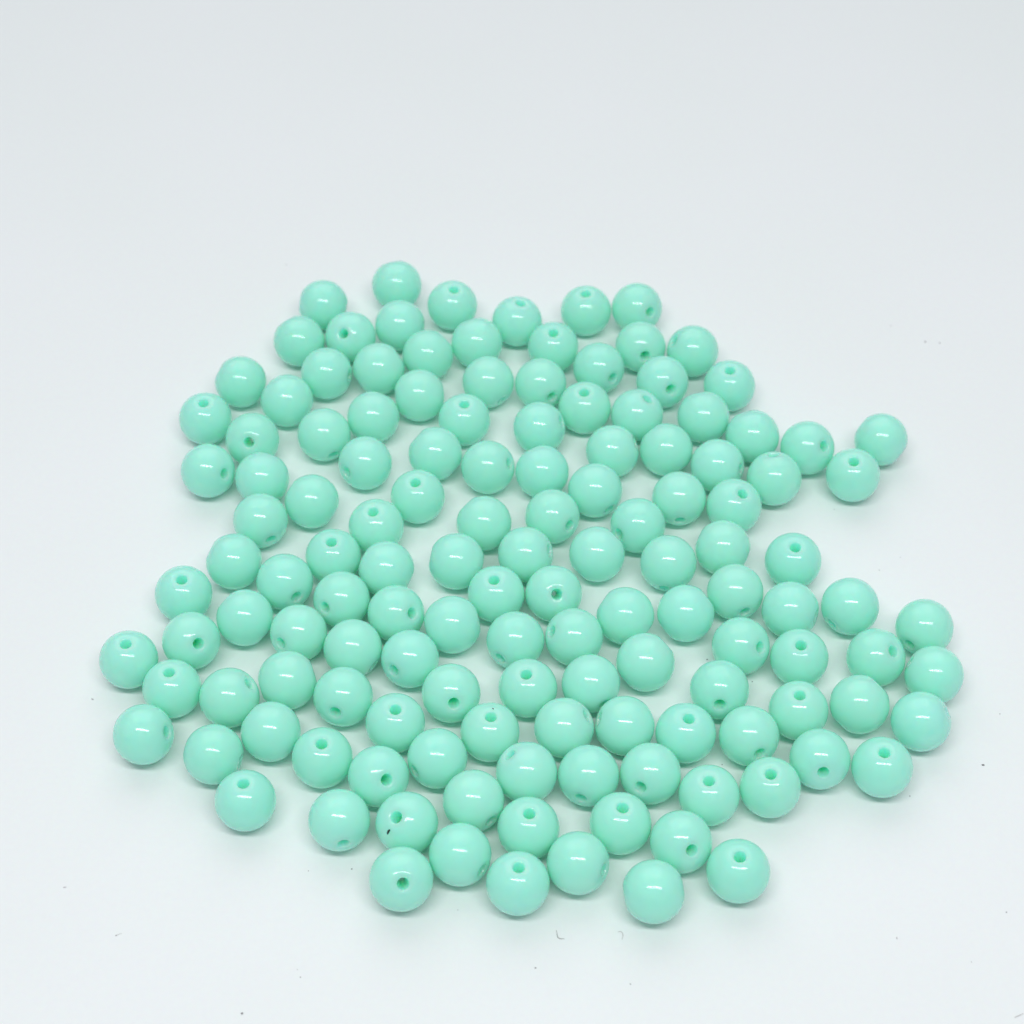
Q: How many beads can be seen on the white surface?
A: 135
